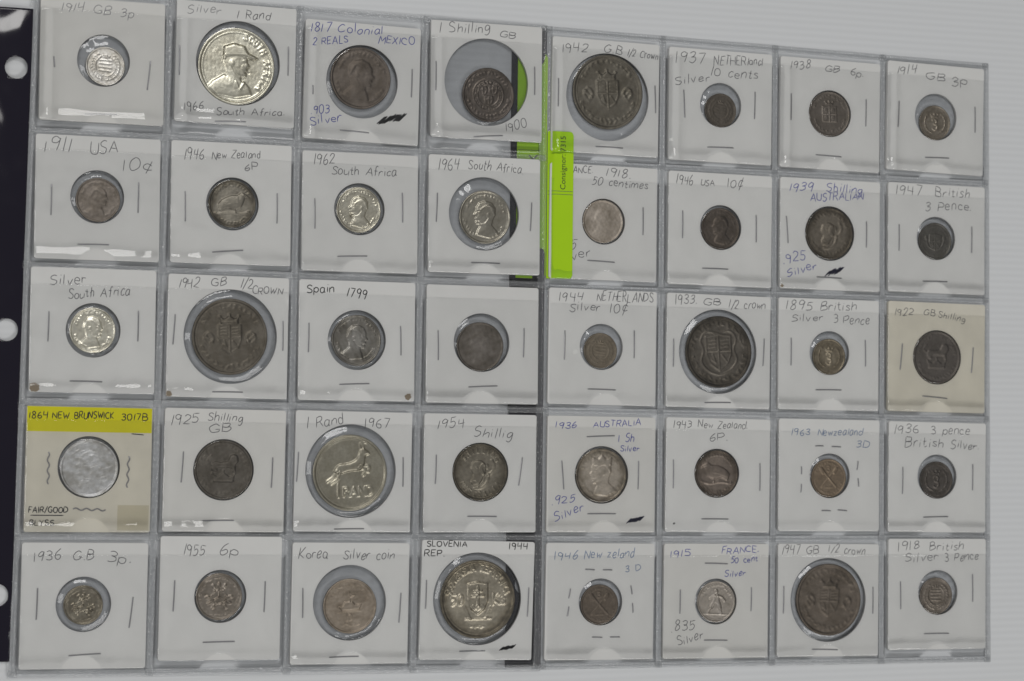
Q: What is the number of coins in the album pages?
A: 40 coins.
